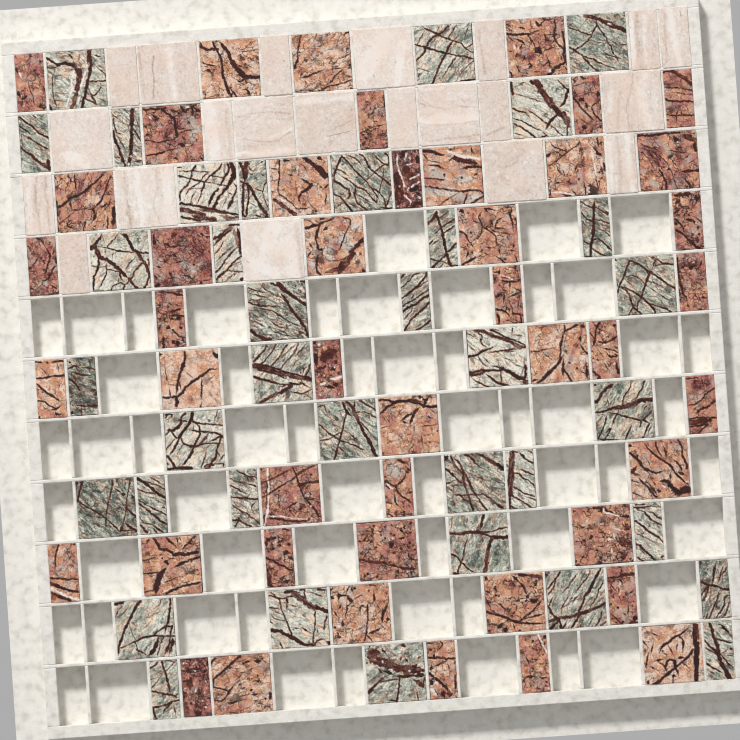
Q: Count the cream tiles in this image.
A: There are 21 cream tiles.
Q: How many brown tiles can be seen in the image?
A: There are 45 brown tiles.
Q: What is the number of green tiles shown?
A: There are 36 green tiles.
